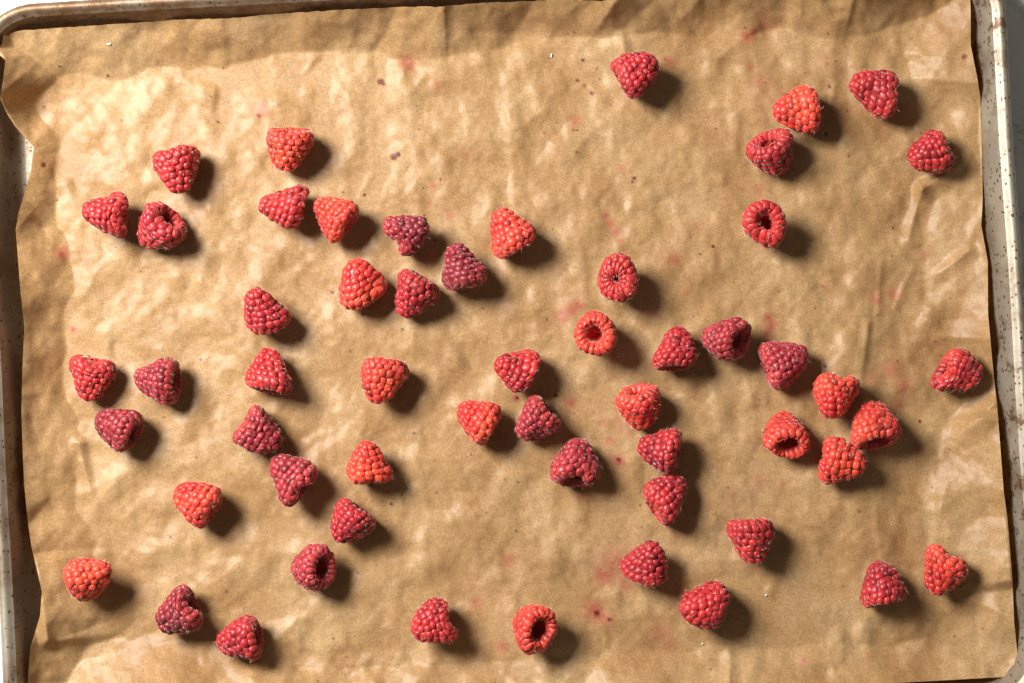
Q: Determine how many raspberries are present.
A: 56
